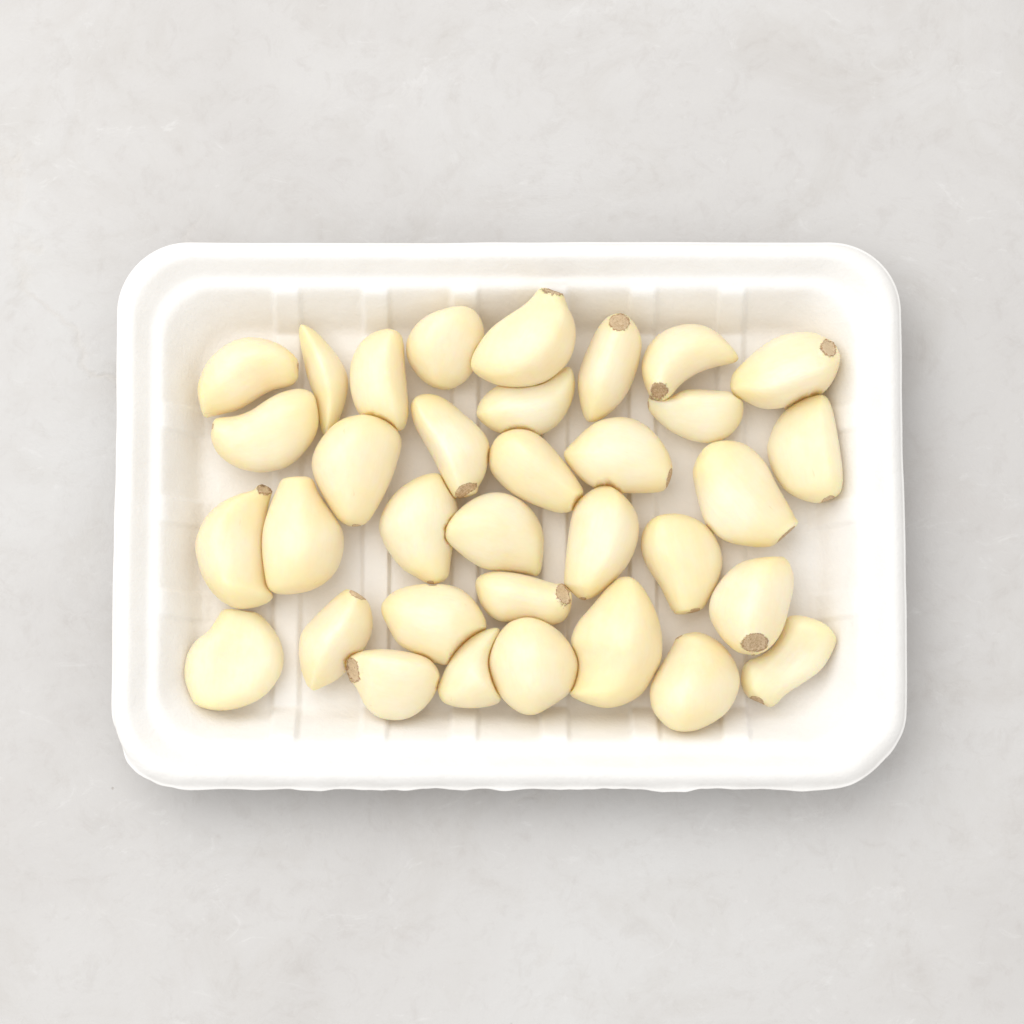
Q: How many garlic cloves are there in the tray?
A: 34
